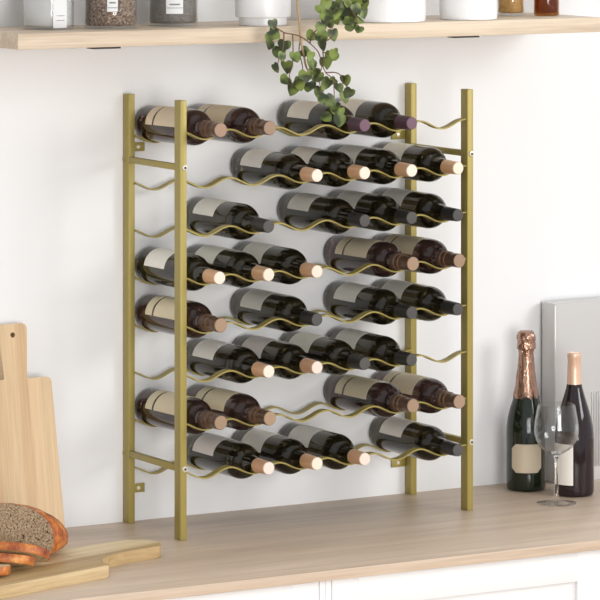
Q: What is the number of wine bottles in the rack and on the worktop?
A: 35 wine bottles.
